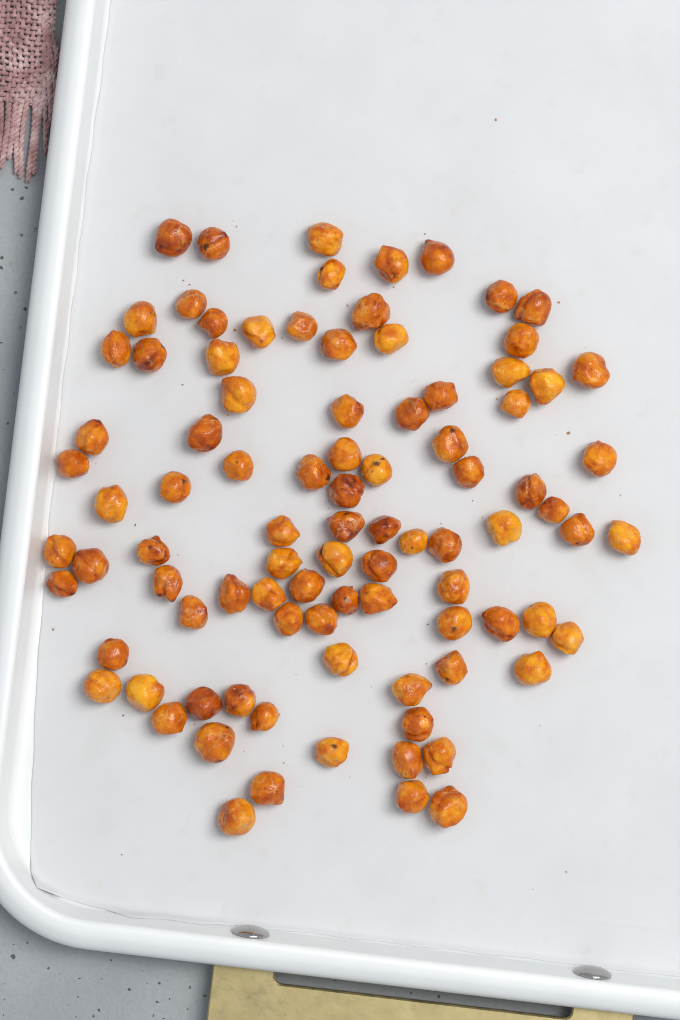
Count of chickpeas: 92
